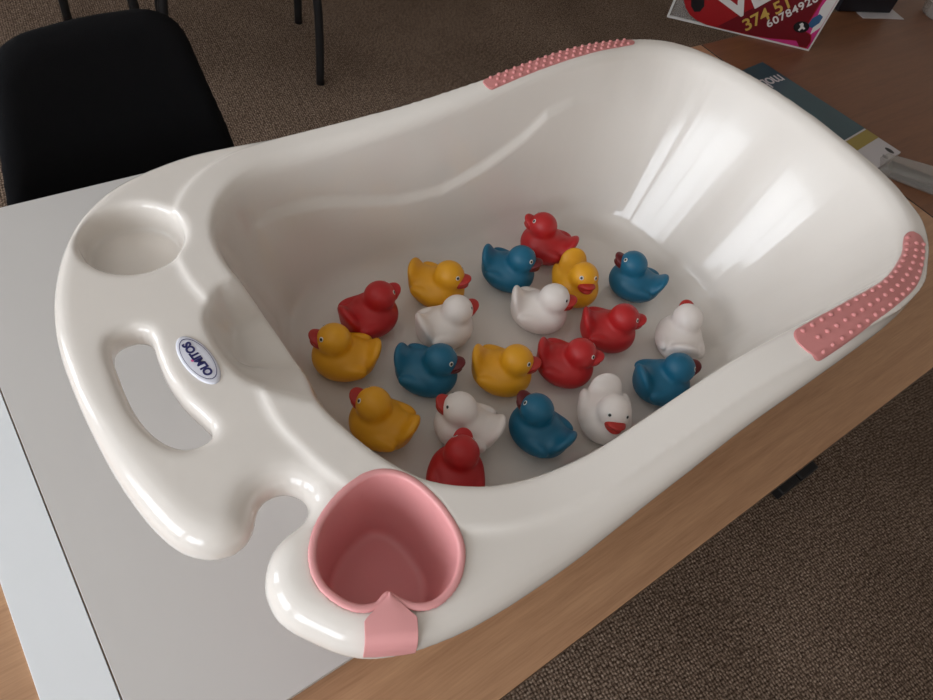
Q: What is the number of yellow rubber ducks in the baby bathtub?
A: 5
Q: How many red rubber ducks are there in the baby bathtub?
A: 5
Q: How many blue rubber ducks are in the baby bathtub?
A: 5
